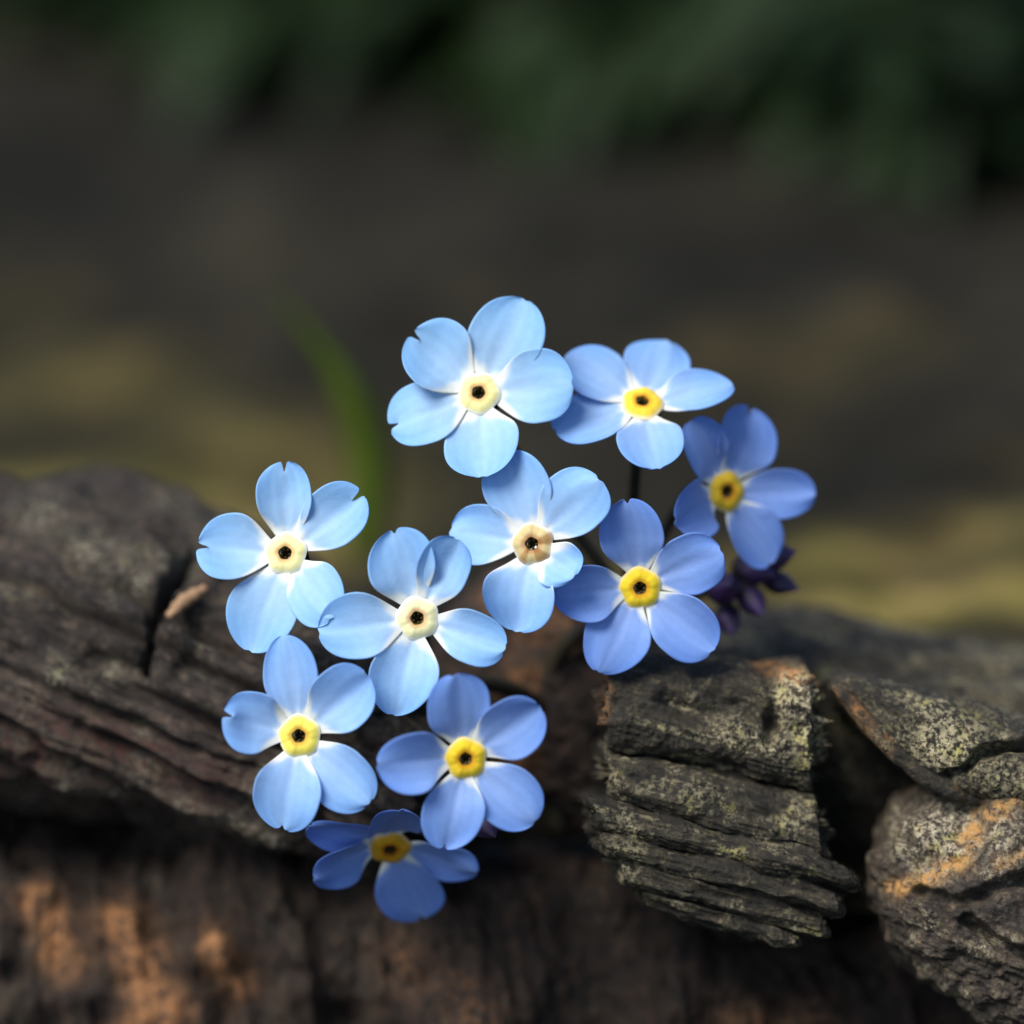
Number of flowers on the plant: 10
